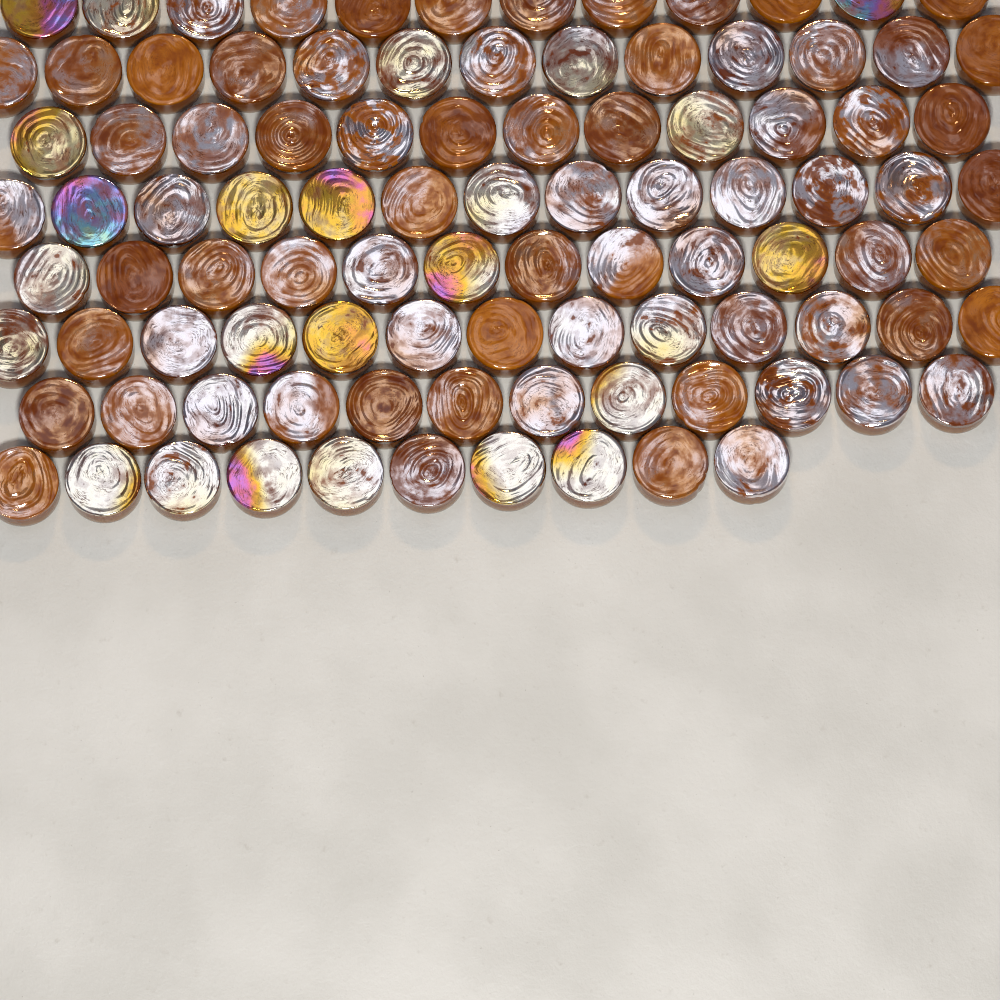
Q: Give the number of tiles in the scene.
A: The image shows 97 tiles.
